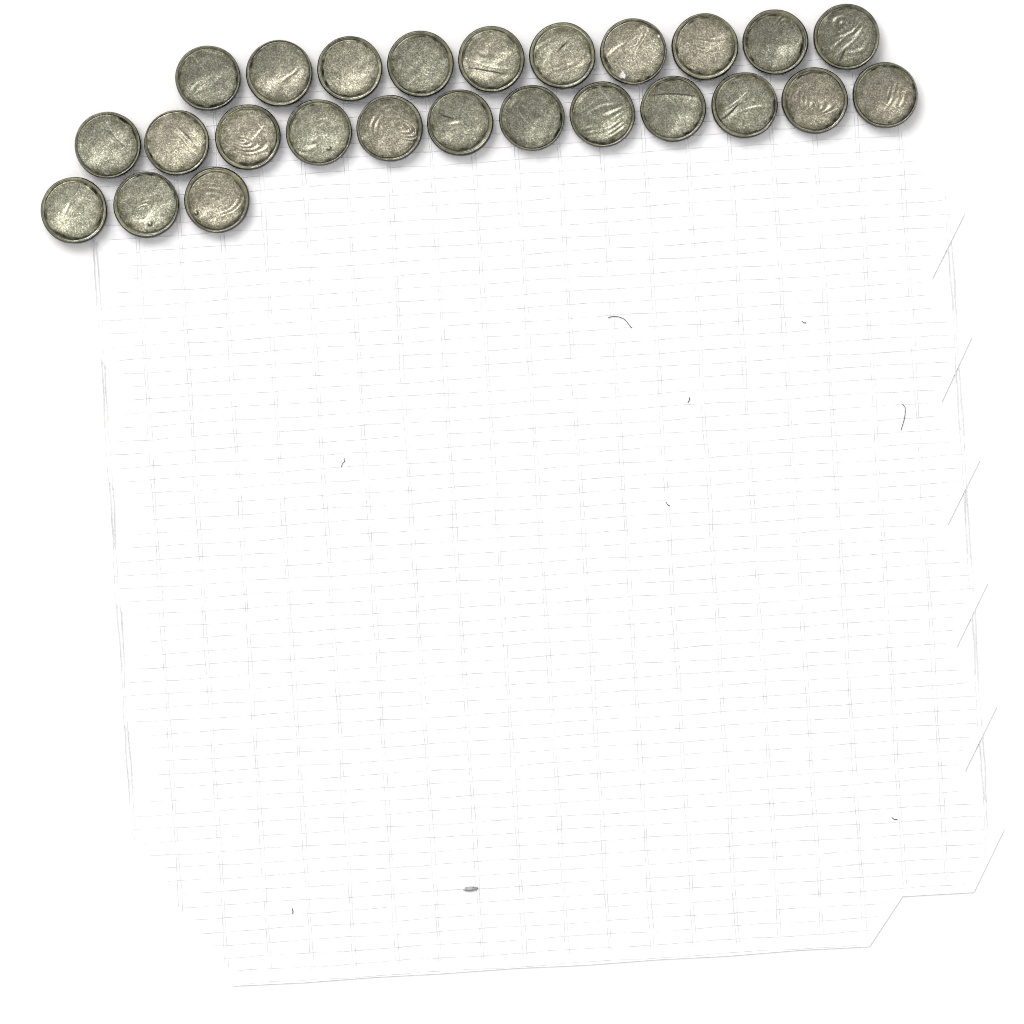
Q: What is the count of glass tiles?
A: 25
